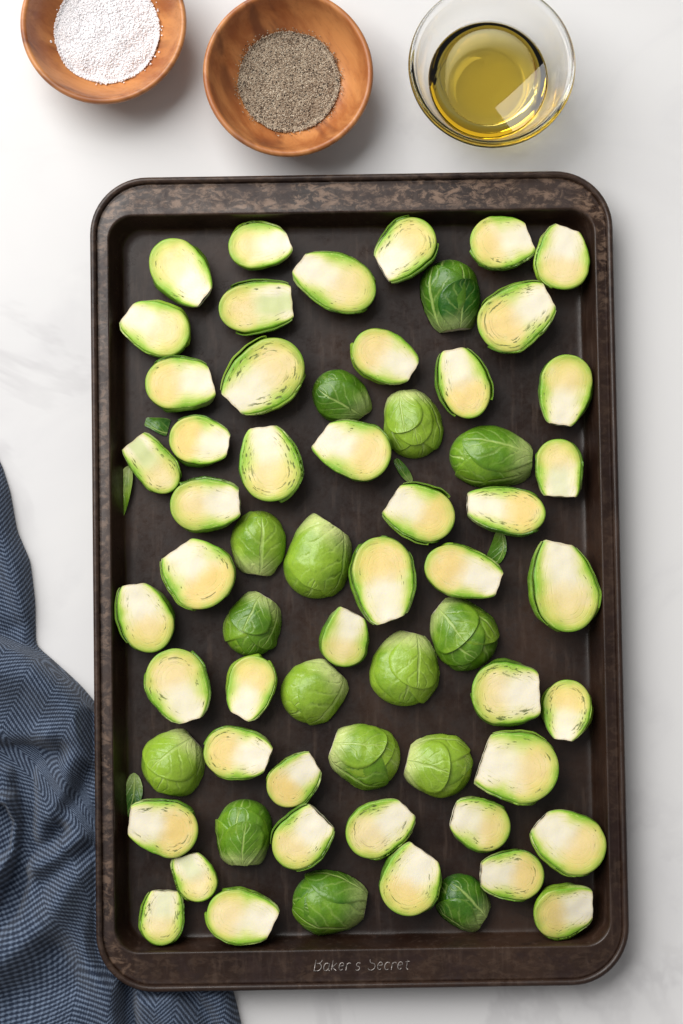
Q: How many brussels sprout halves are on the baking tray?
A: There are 62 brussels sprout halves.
